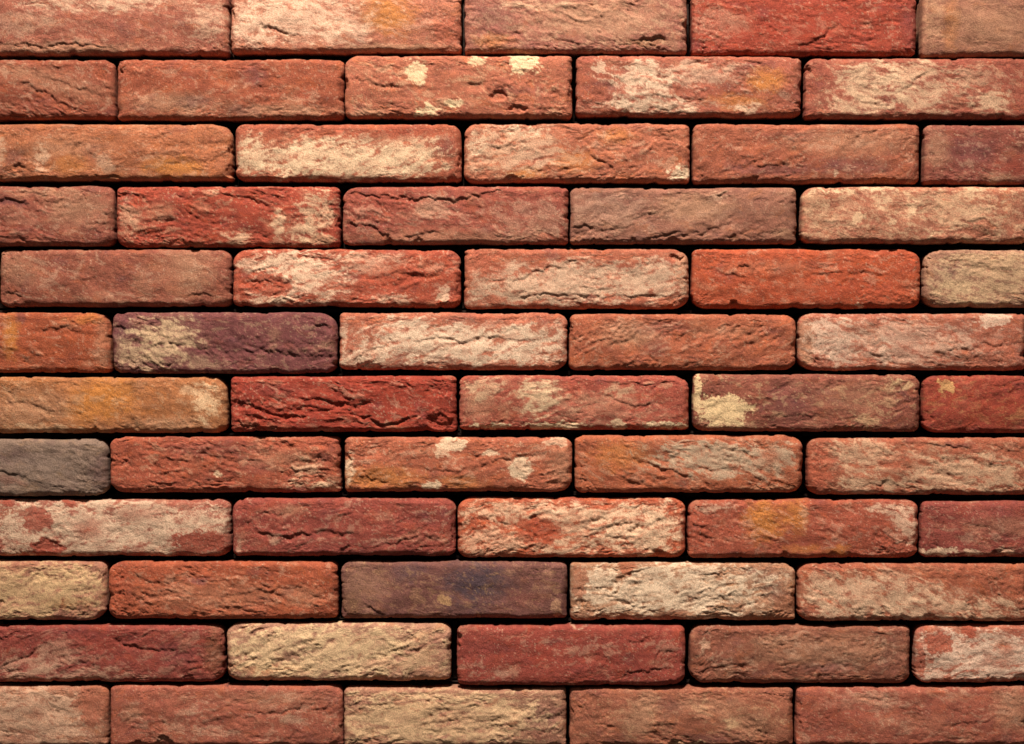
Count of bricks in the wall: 60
